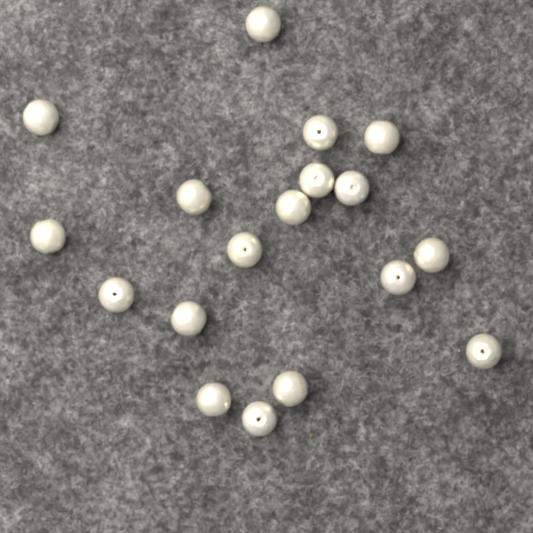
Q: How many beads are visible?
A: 18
